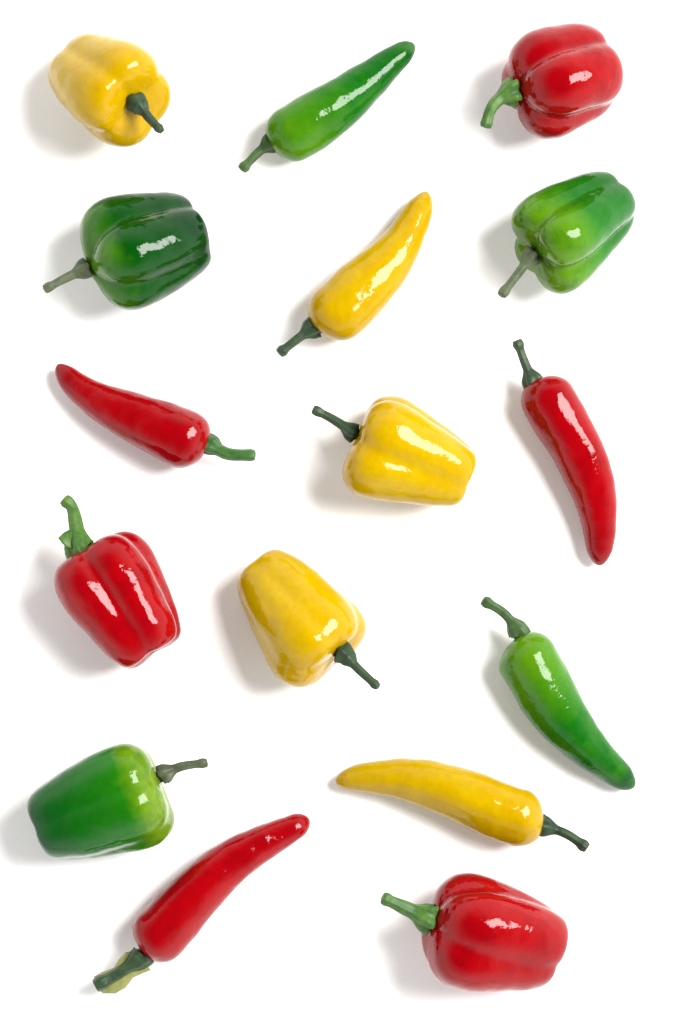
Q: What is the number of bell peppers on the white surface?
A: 9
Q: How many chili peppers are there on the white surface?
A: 7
